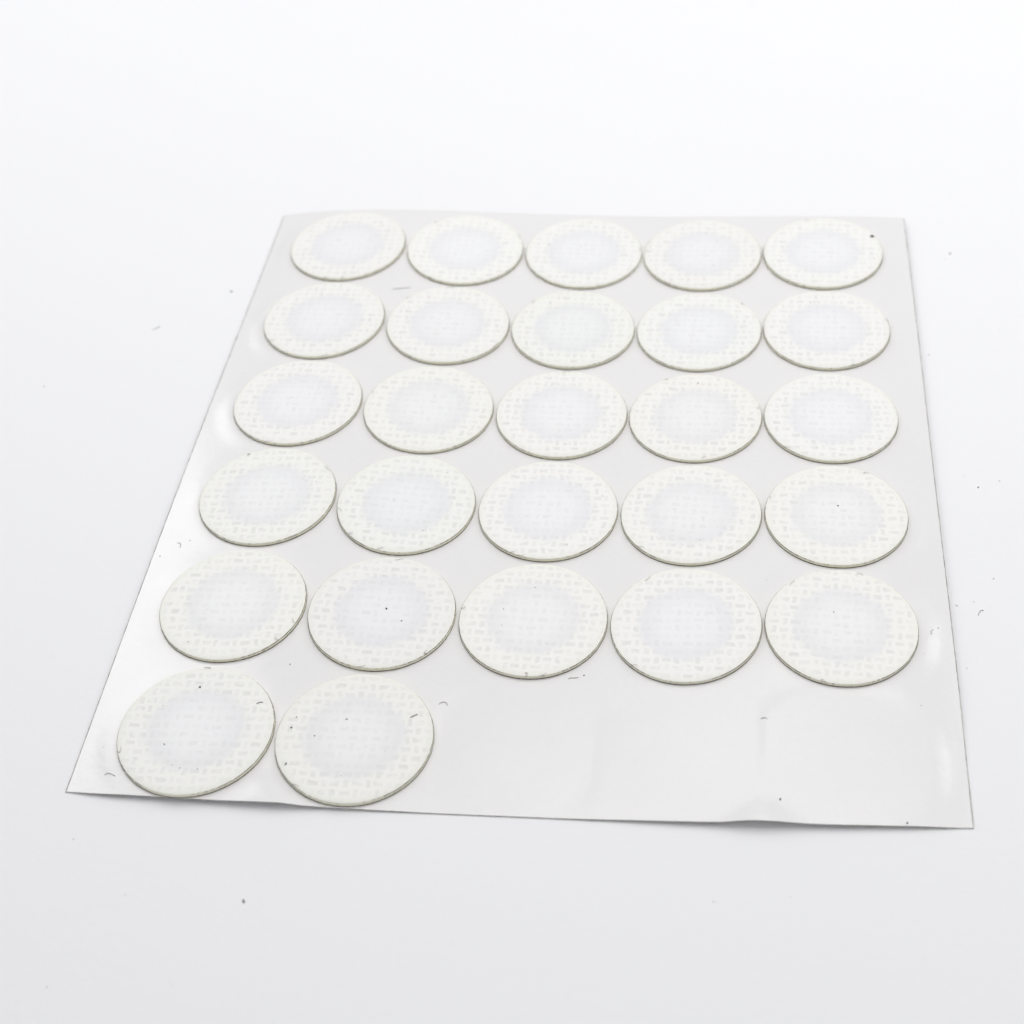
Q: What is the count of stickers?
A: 27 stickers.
